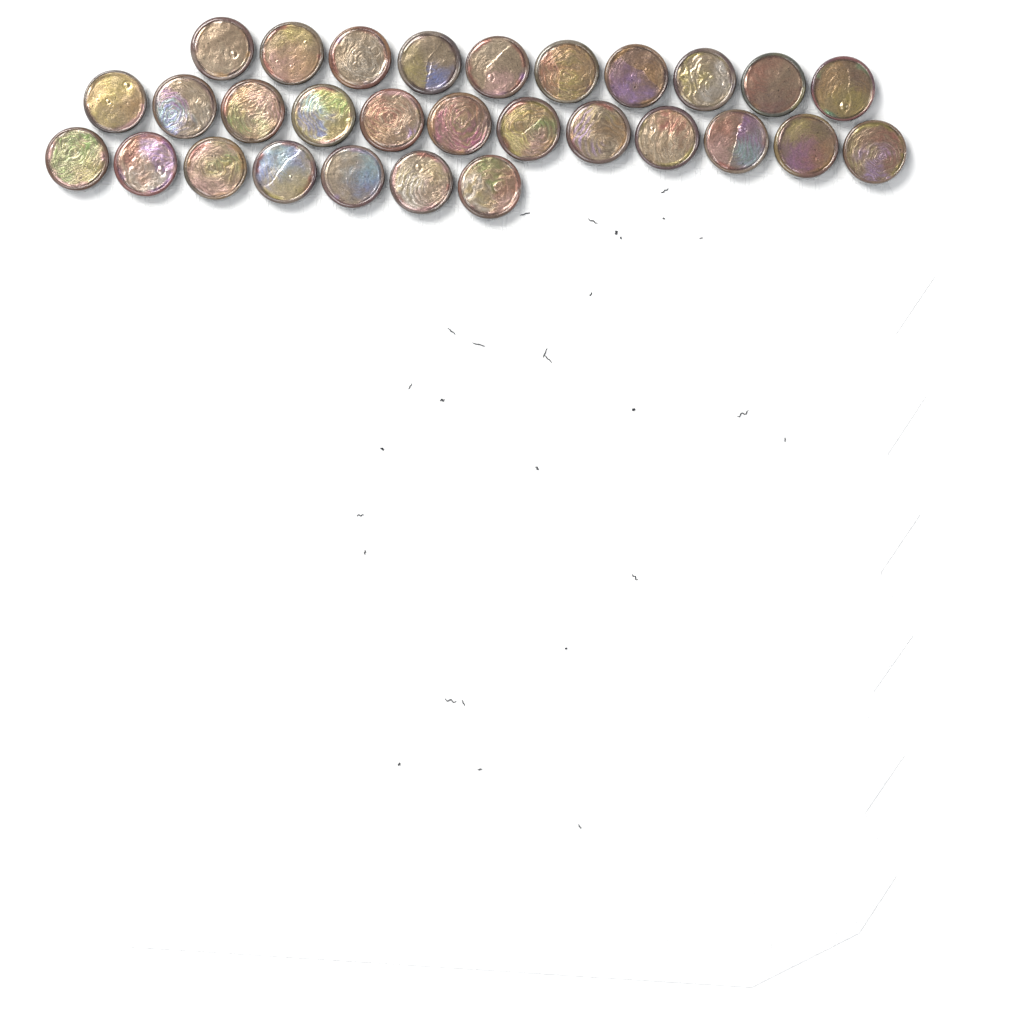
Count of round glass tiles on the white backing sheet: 29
